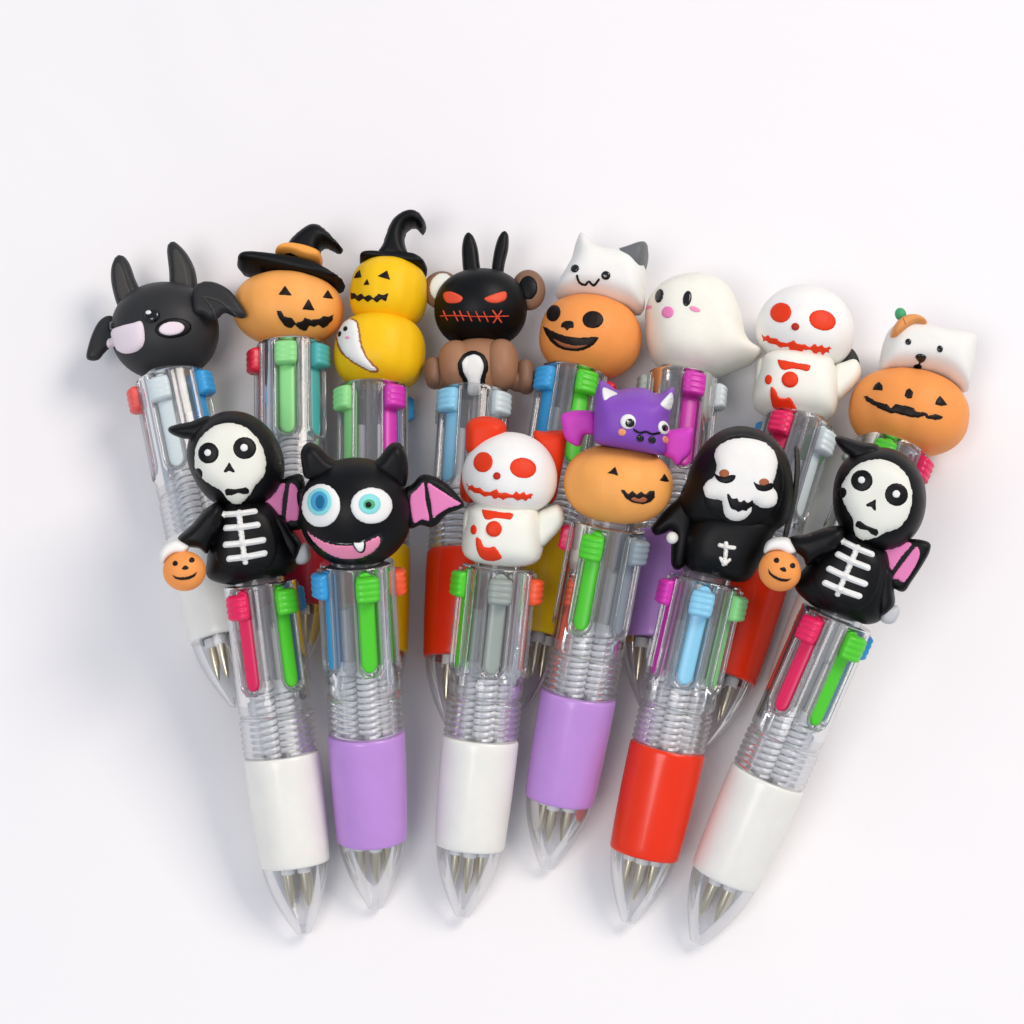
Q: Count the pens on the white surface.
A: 14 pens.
